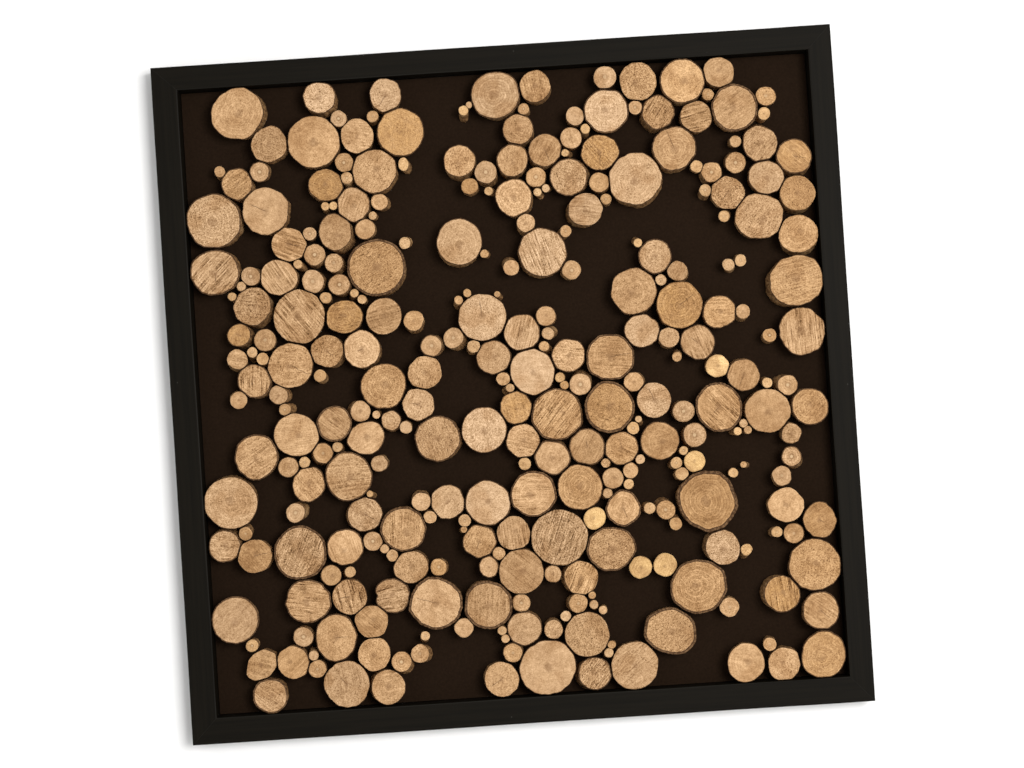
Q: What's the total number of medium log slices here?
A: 84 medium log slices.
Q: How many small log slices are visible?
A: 172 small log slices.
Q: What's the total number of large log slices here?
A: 59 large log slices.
